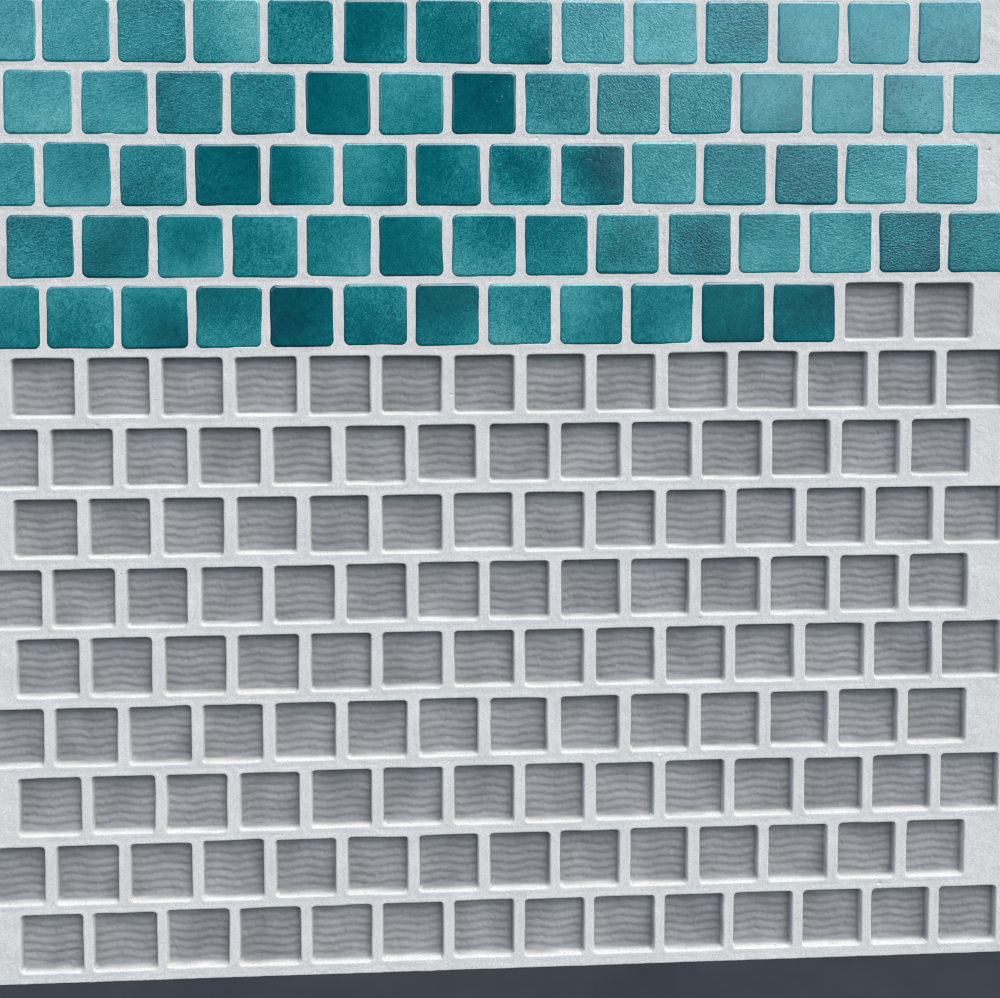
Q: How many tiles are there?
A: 68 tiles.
